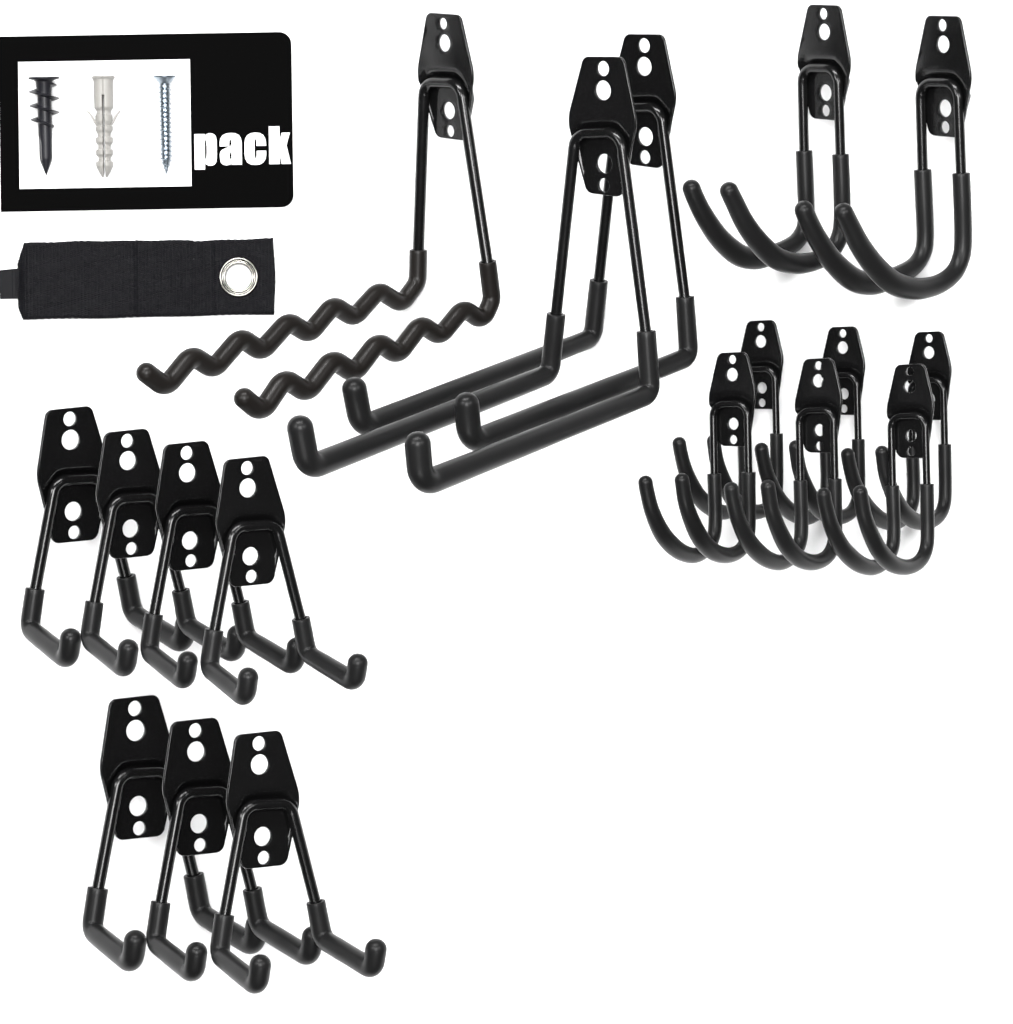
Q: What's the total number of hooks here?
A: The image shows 18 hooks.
